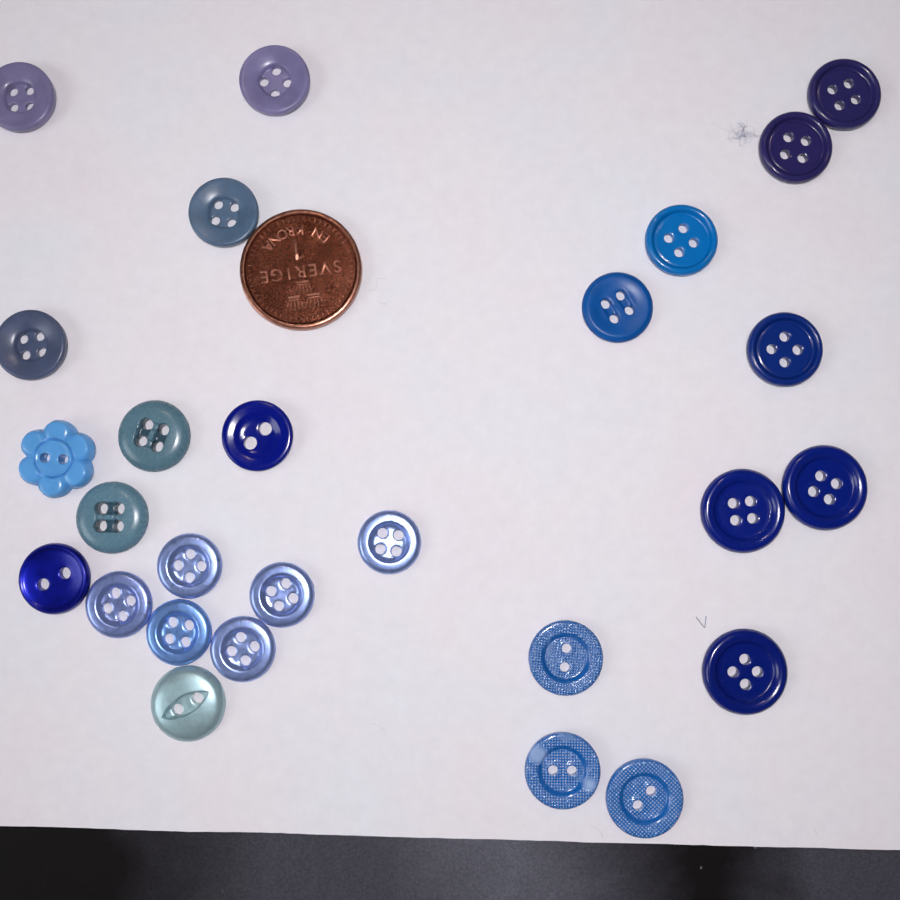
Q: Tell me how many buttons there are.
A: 27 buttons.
